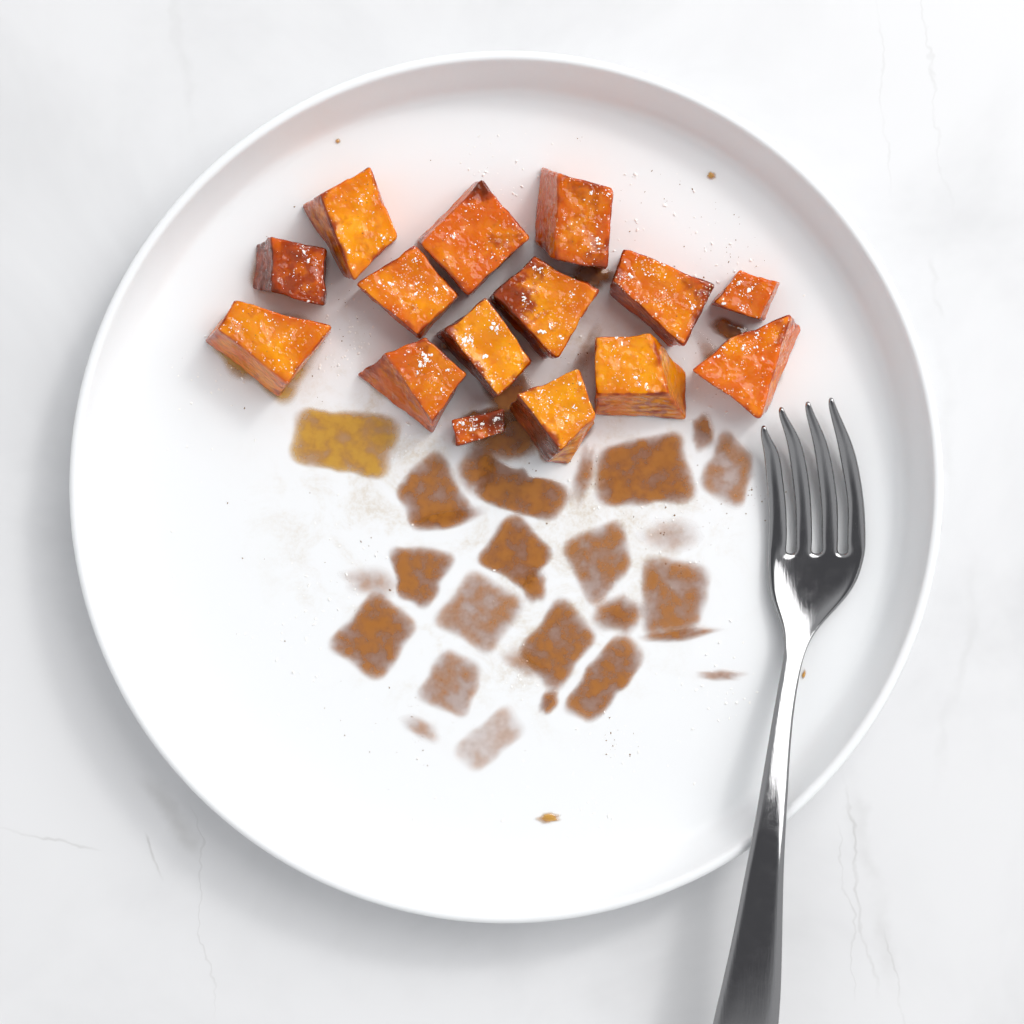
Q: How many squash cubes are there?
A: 15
